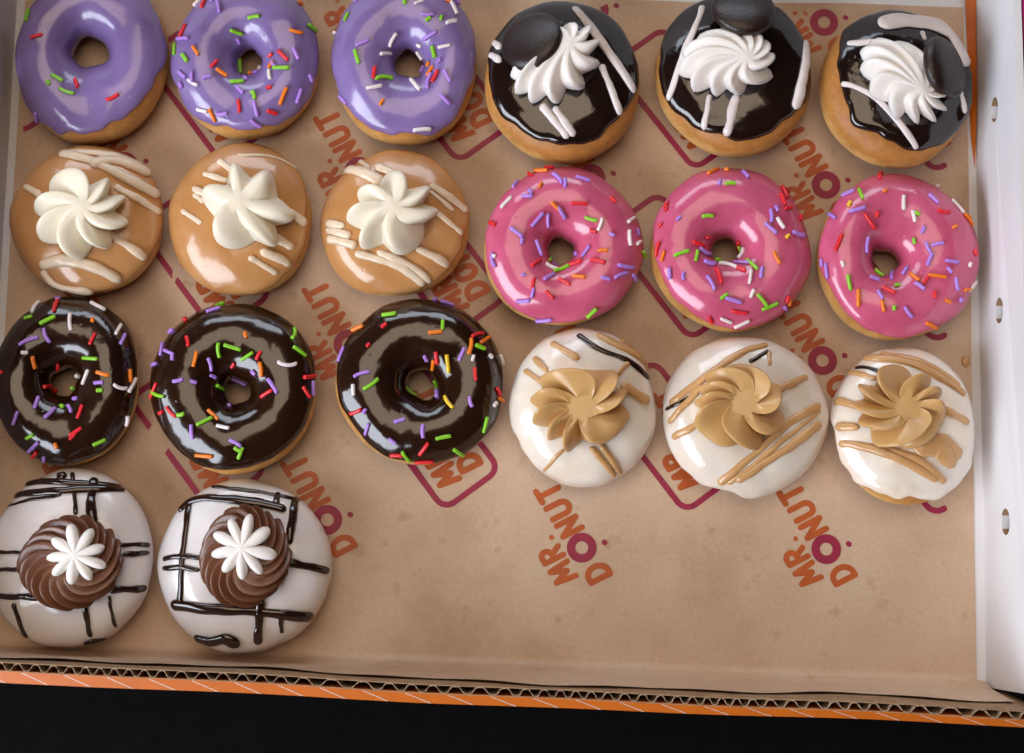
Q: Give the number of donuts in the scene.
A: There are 20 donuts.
